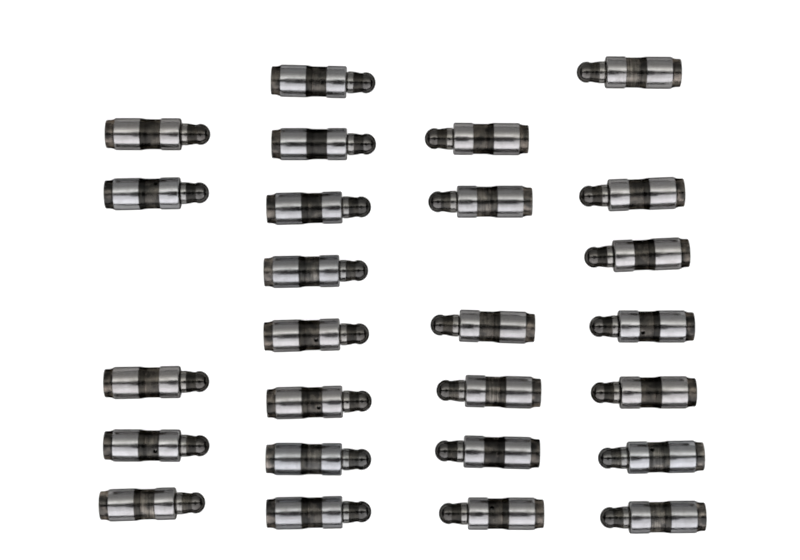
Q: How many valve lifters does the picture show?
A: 26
